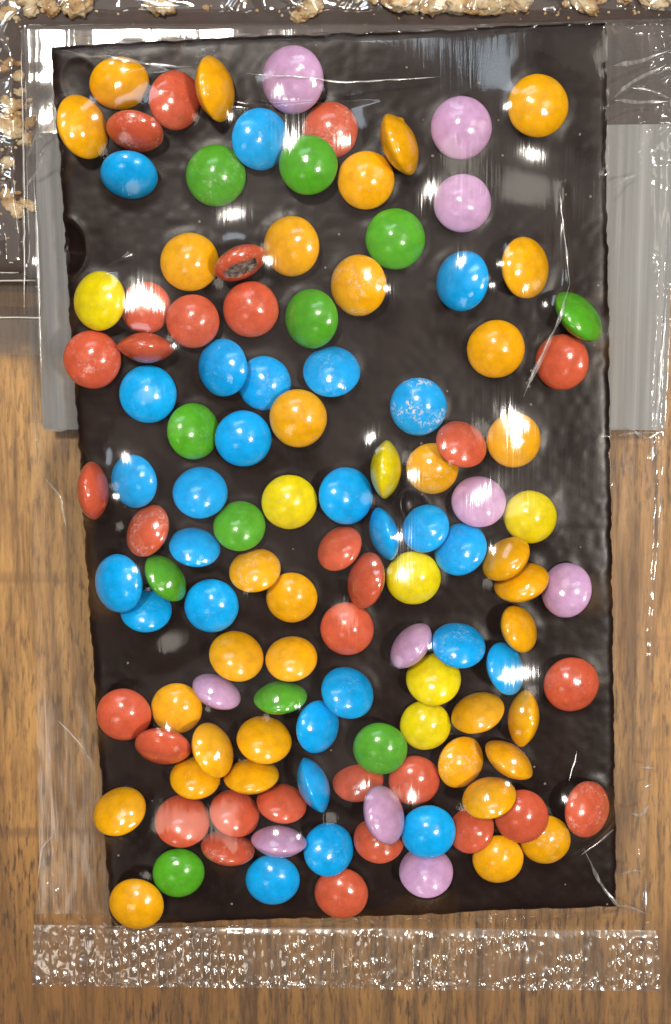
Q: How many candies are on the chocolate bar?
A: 120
